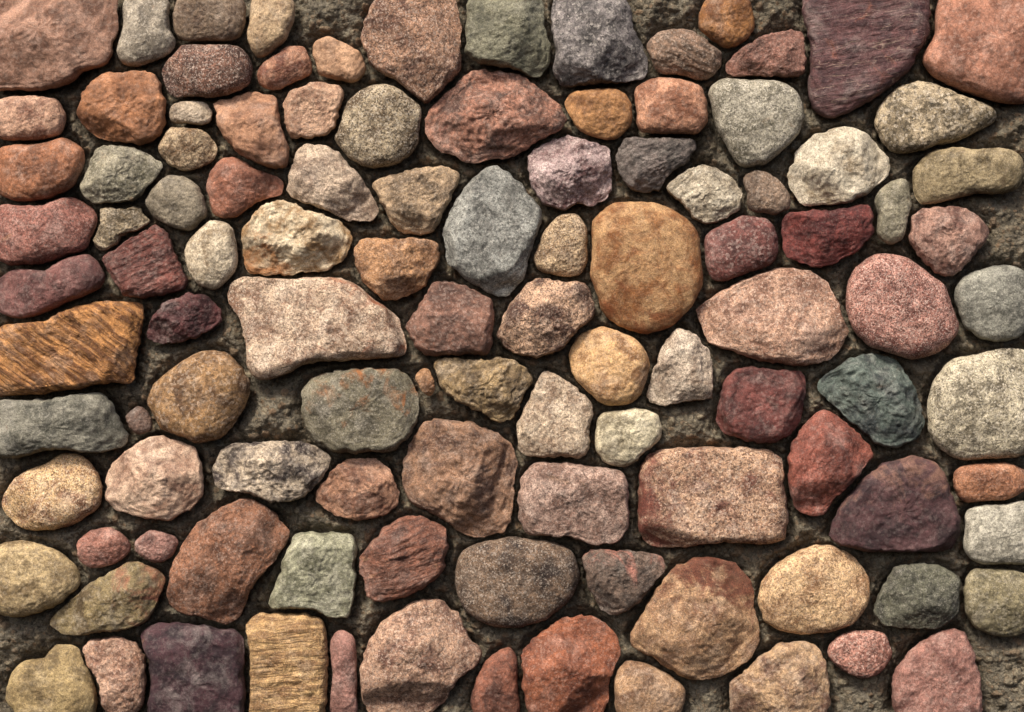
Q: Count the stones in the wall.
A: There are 110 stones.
